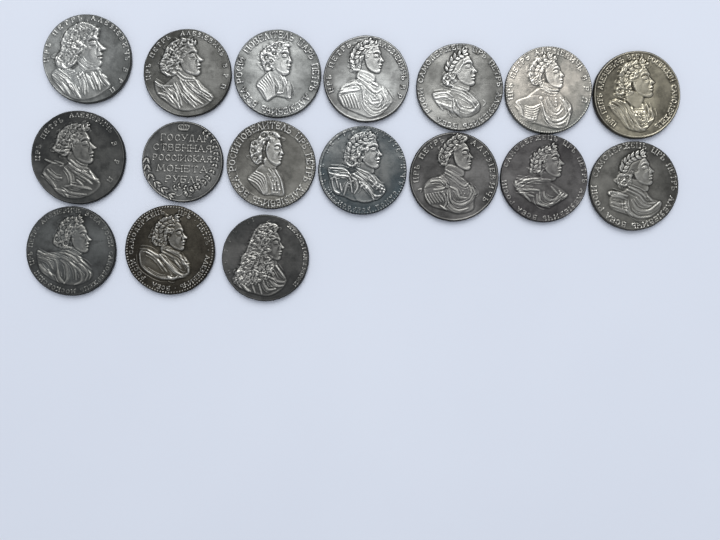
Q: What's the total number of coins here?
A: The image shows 17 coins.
